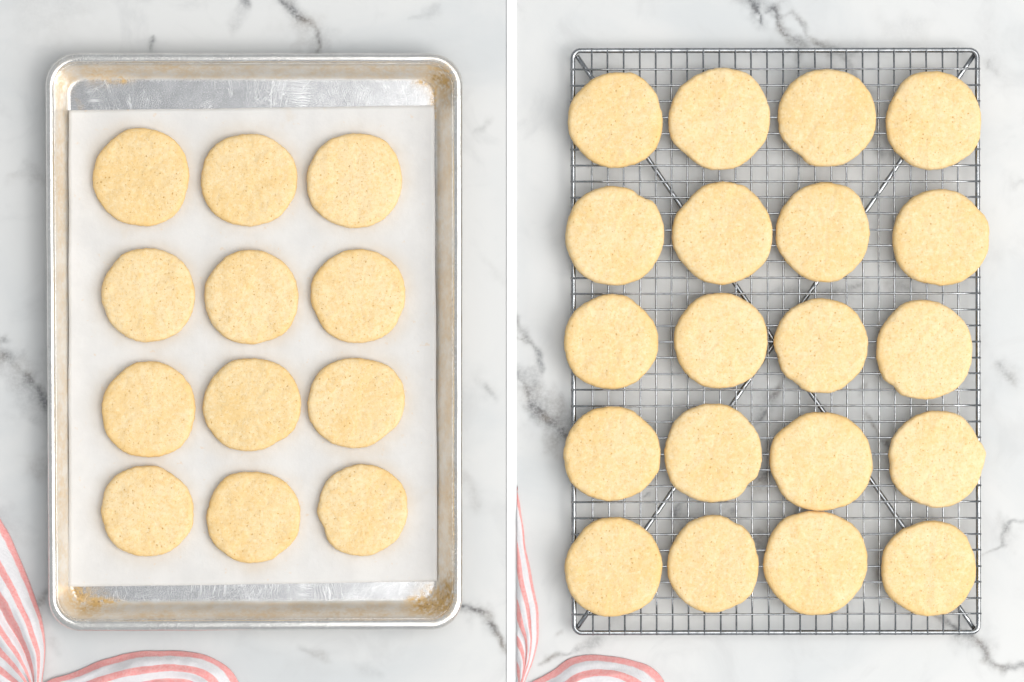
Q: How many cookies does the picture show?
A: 32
